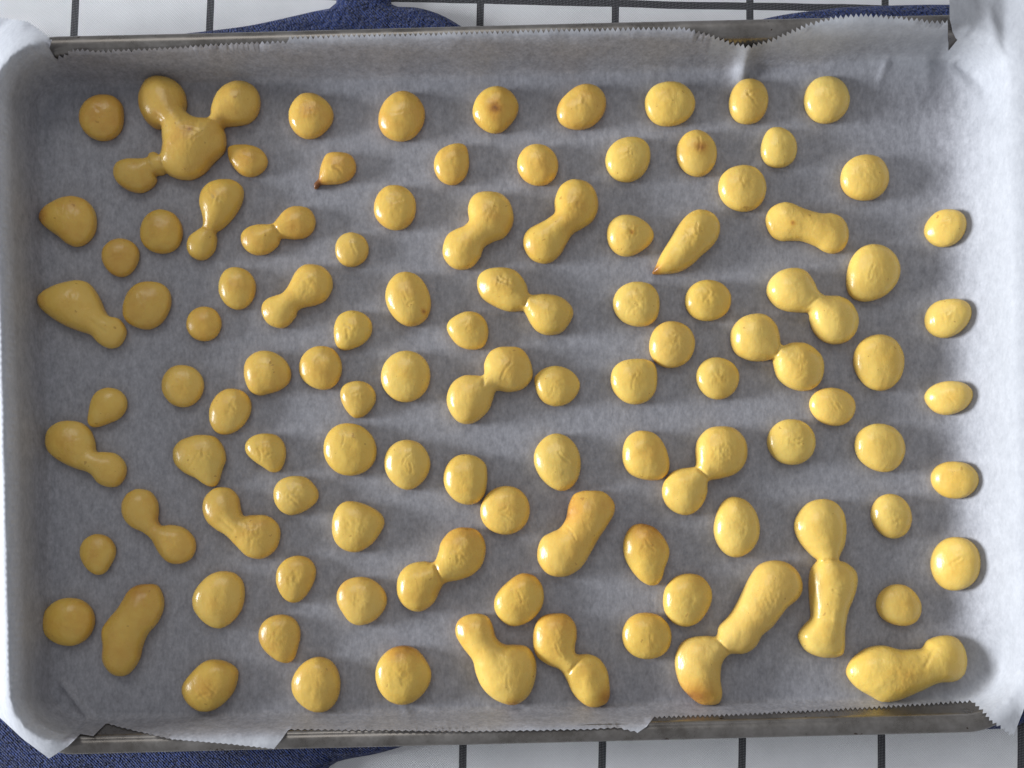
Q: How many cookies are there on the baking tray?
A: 103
